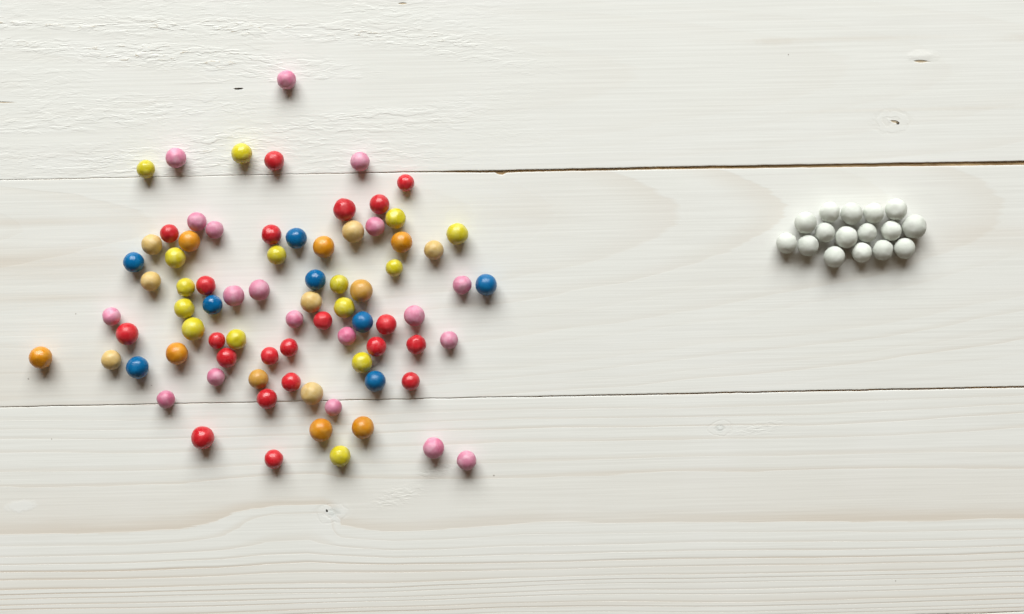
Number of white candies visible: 16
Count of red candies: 21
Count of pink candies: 19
